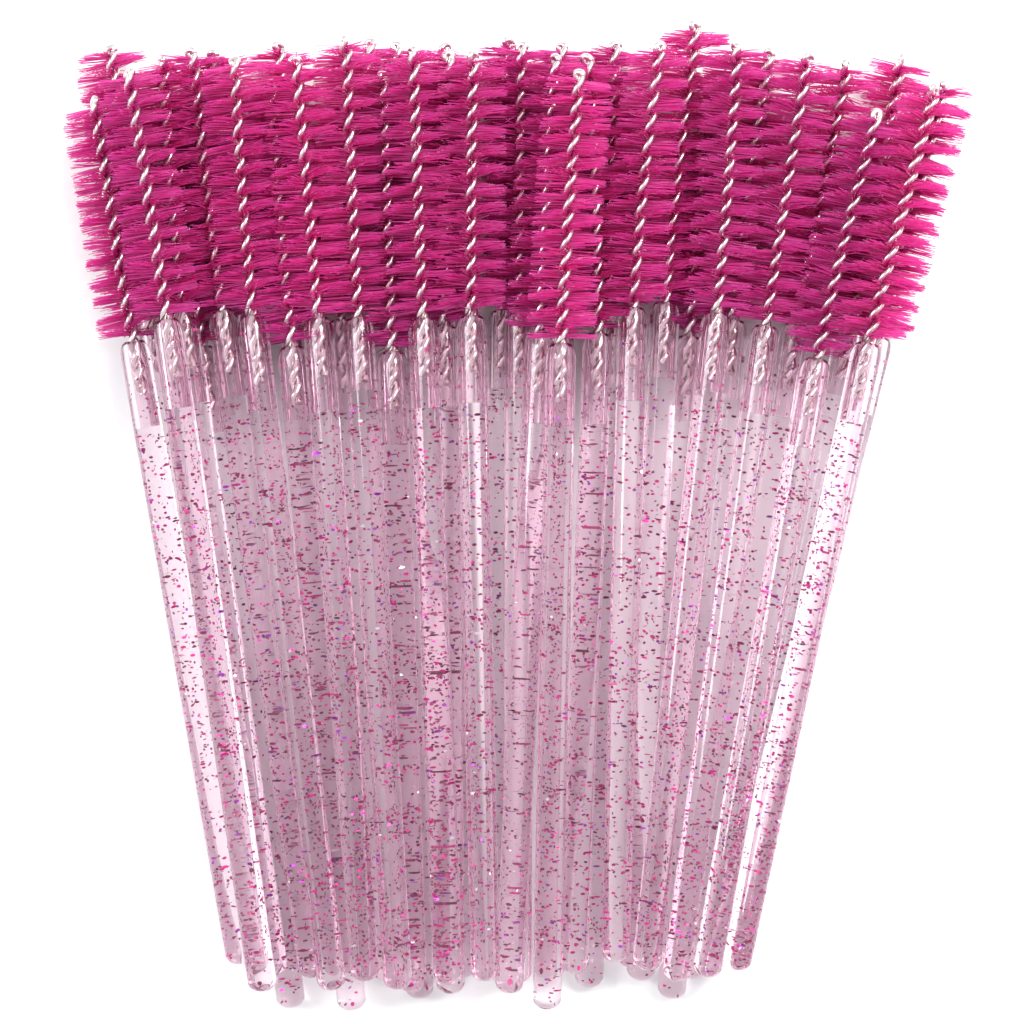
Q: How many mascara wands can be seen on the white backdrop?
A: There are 37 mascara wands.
